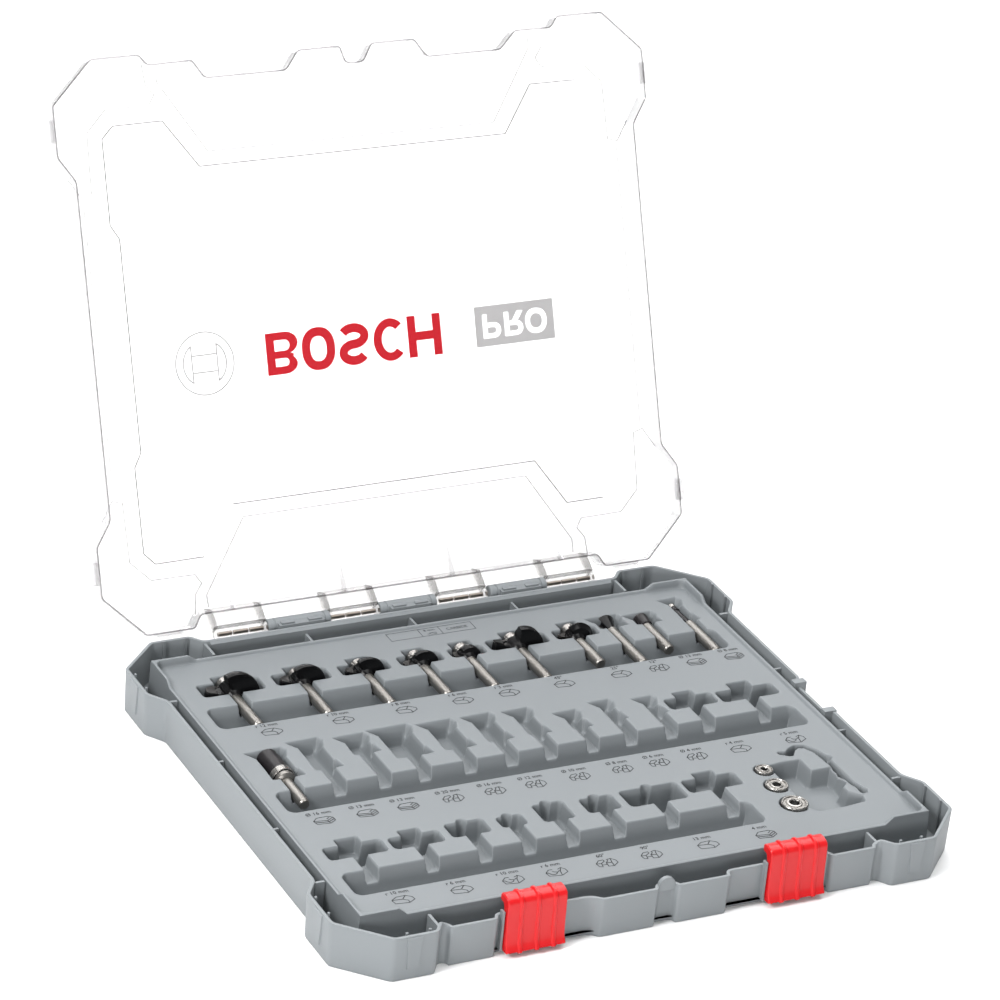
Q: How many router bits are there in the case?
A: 11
